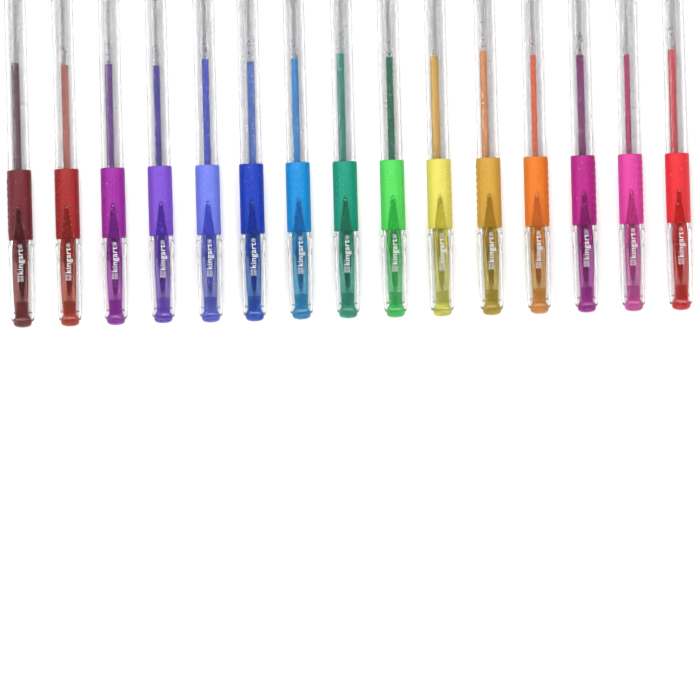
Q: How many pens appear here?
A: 15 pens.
